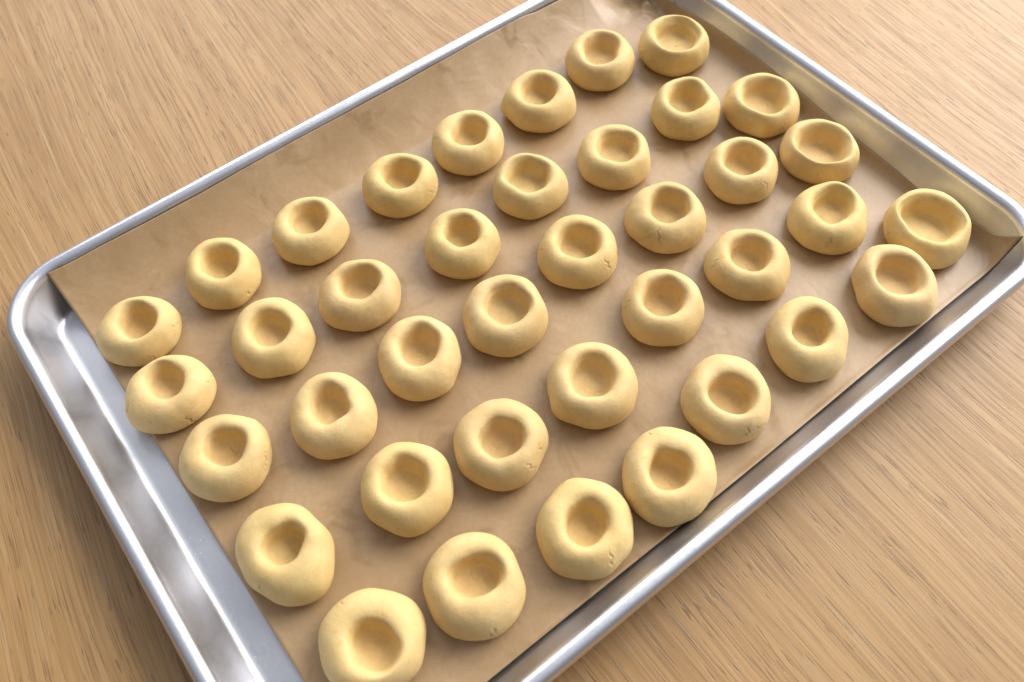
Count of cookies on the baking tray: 39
